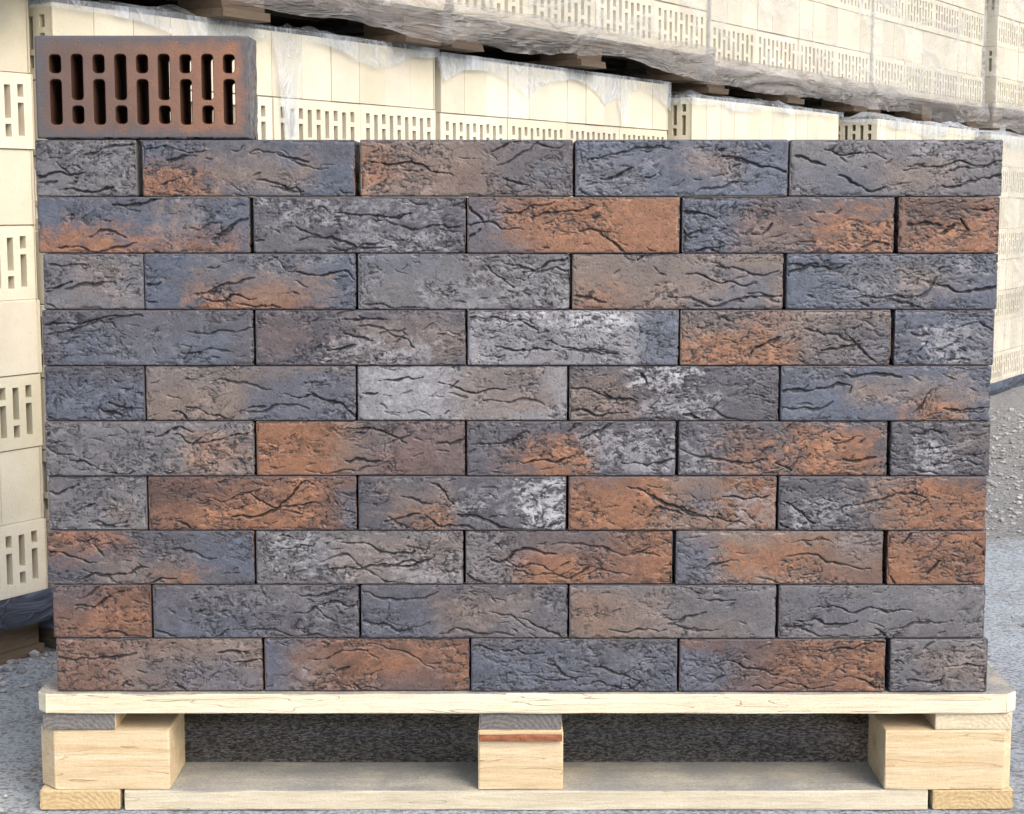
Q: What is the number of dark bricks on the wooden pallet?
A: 51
